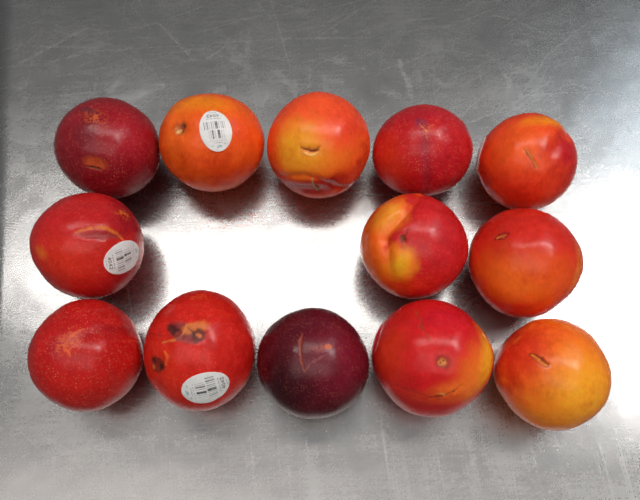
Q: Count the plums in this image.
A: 13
